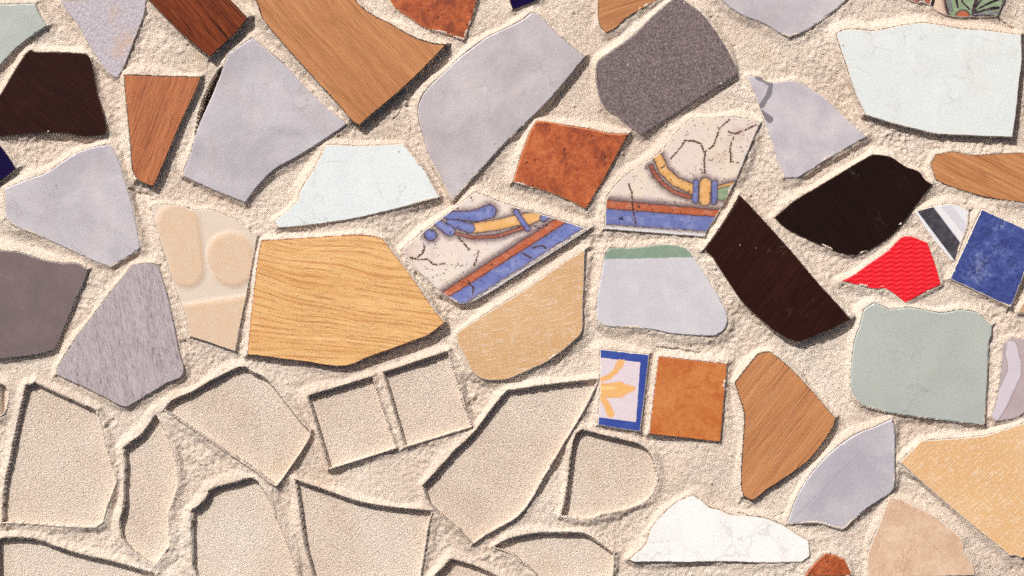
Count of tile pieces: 45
